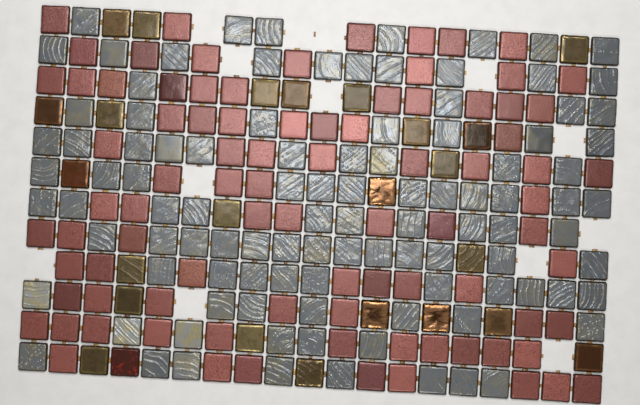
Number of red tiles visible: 88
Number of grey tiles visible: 103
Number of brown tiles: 24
